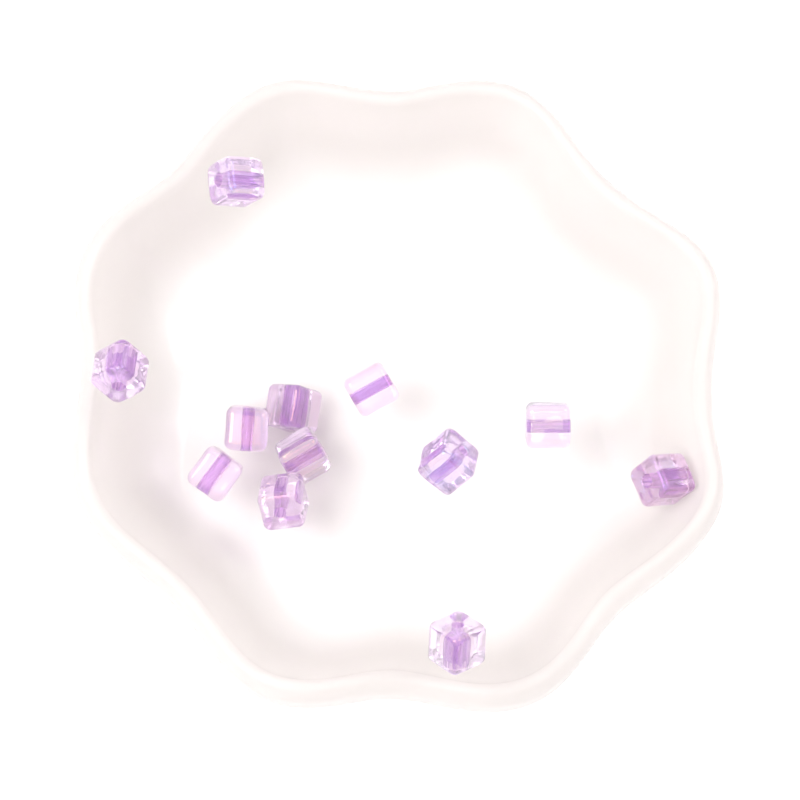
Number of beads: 12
